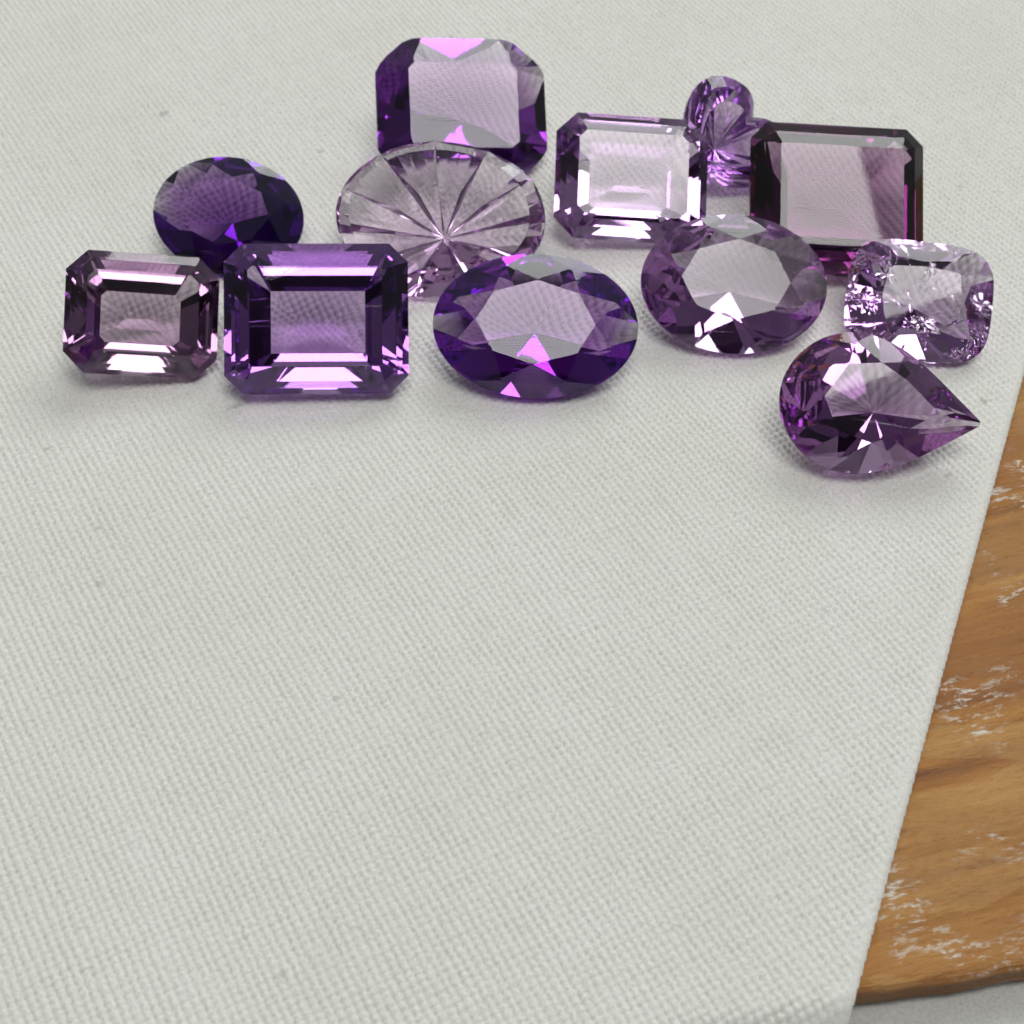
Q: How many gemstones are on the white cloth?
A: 12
